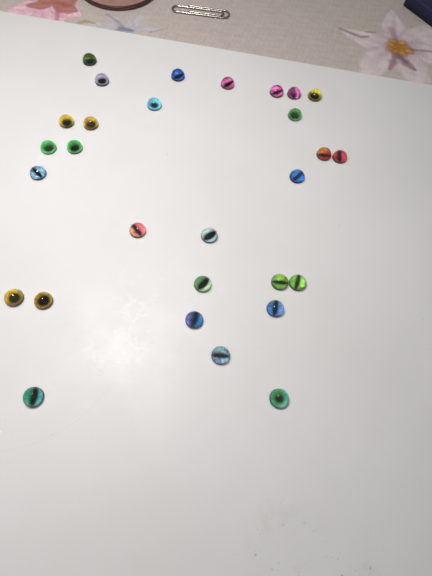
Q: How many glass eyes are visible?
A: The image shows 29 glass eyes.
